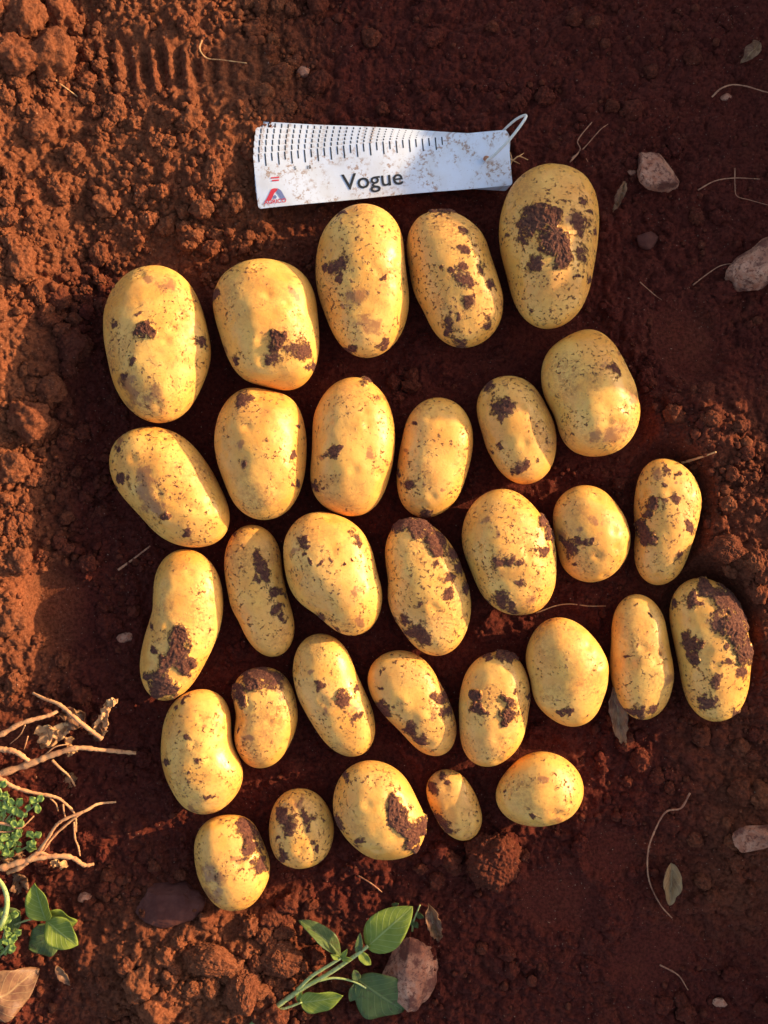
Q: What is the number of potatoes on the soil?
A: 31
